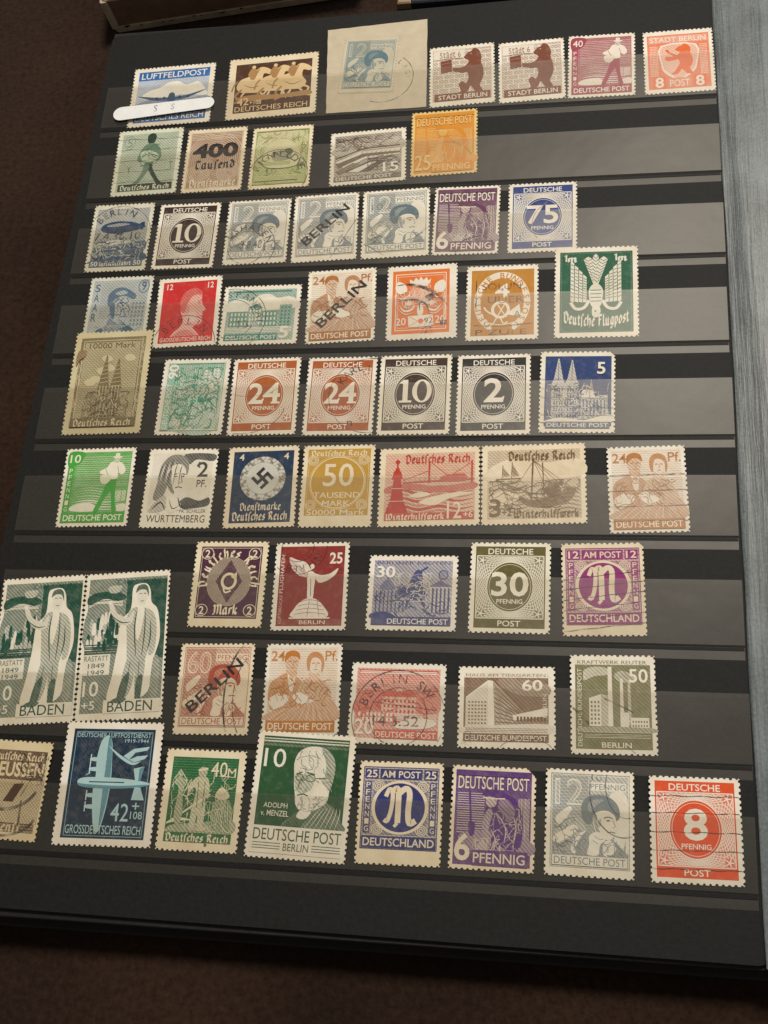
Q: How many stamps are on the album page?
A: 60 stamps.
